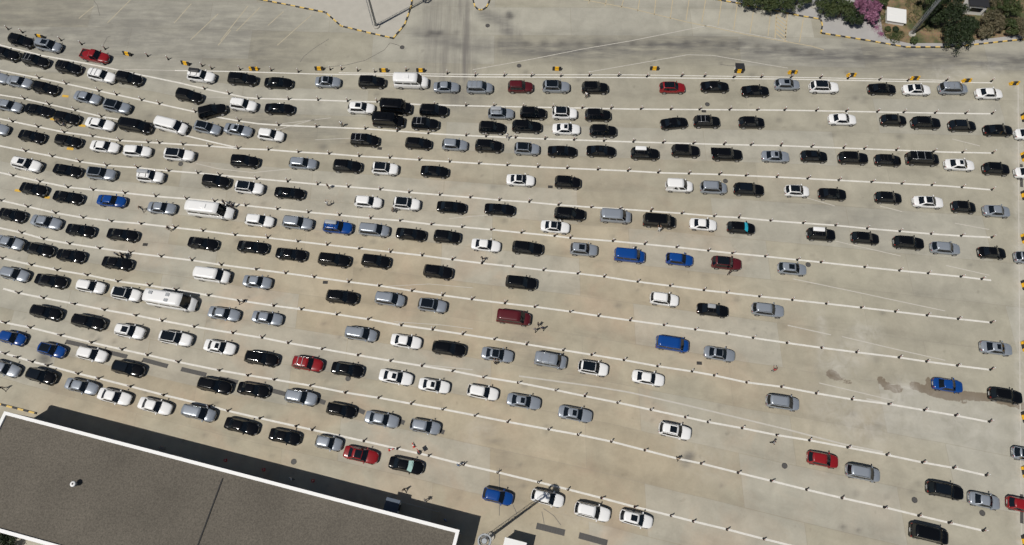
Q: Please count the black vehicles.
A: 107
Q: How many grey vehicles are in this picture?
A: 58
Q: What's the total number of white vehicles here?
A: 56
